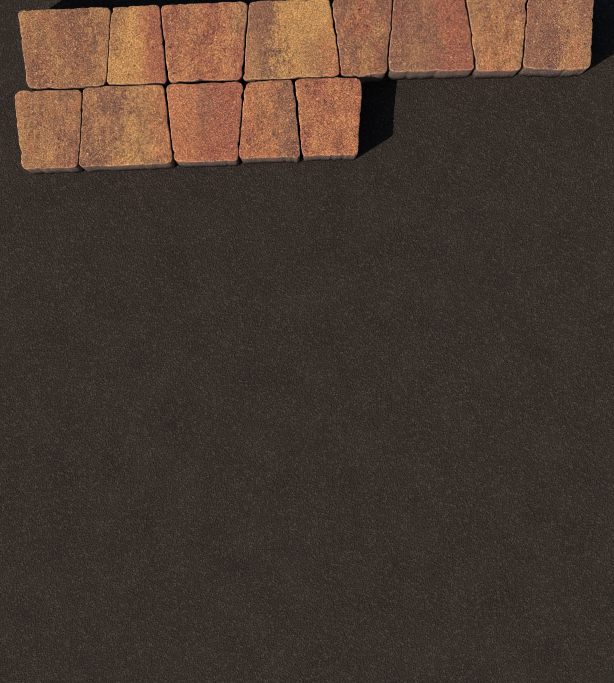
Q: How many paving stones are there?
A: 13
